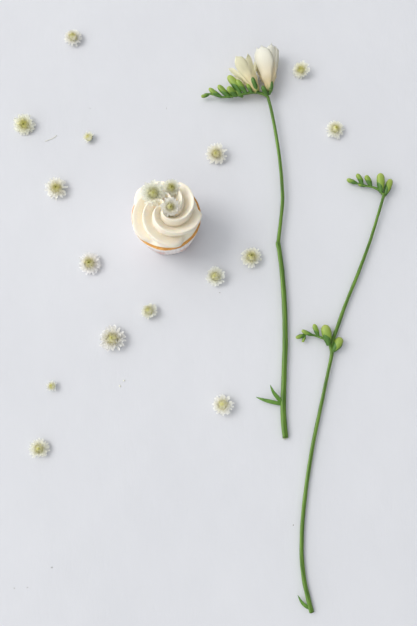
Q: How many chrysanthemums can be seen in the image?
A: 18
